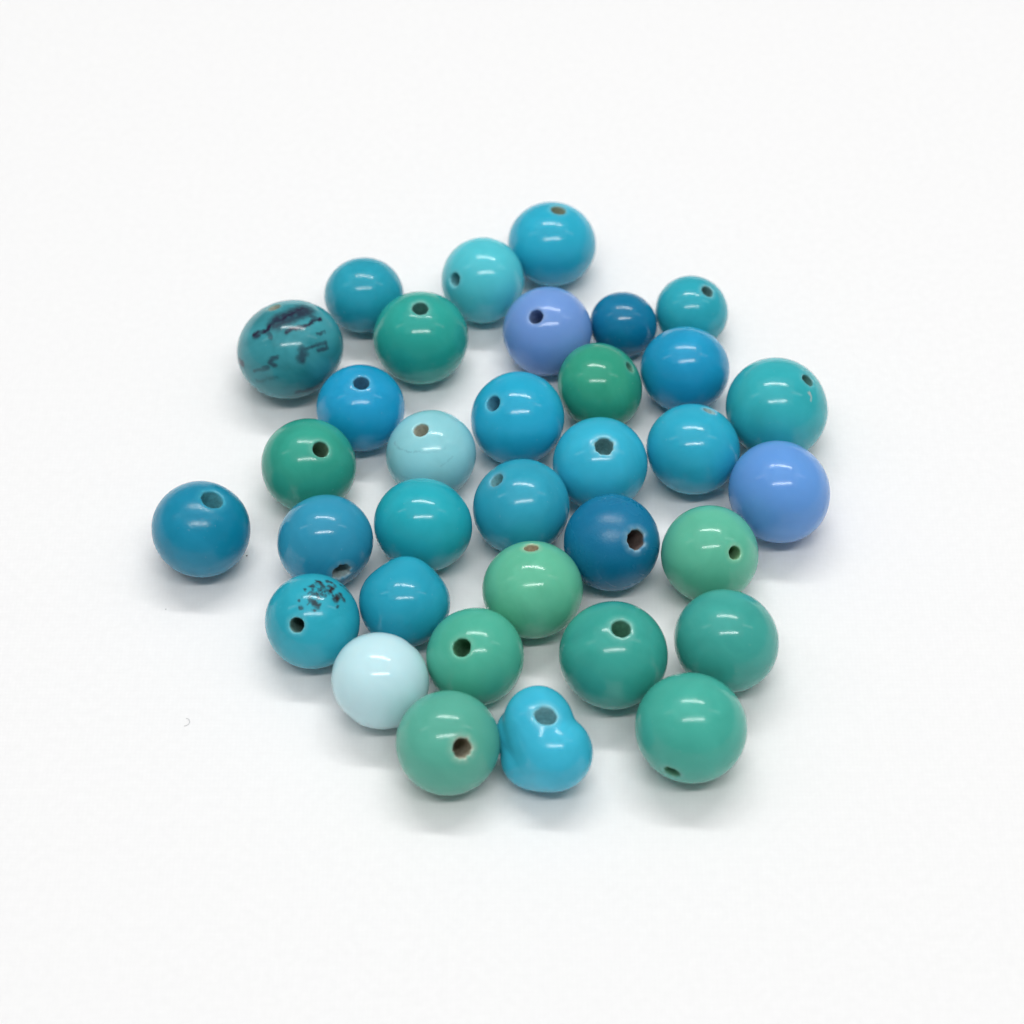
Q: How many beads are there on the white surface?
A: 34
